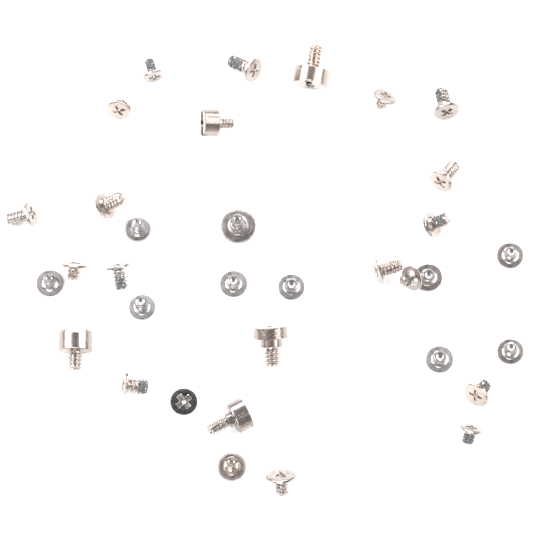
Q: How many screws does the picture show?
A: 34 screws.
